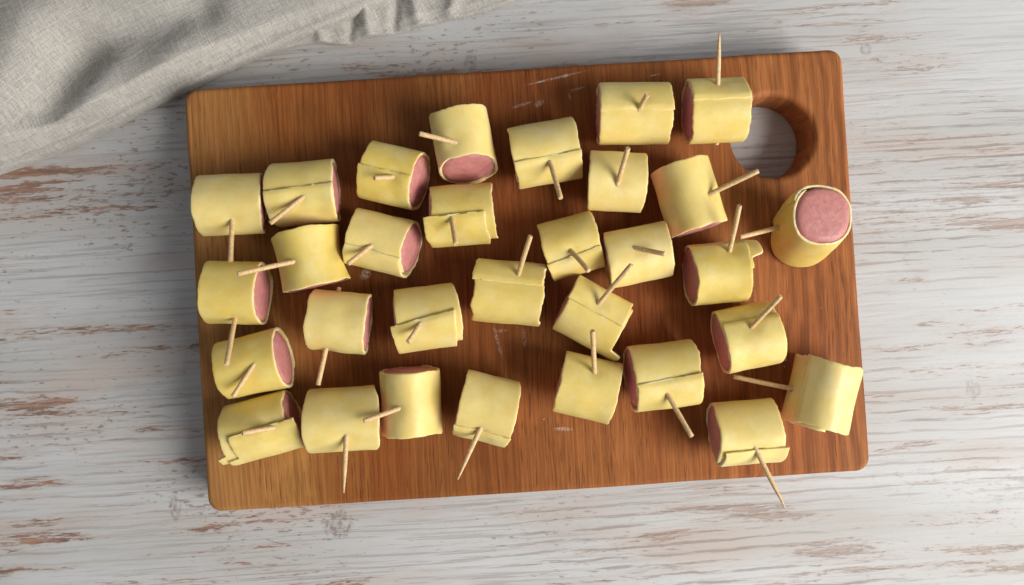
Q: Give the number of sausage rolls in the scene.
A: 31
